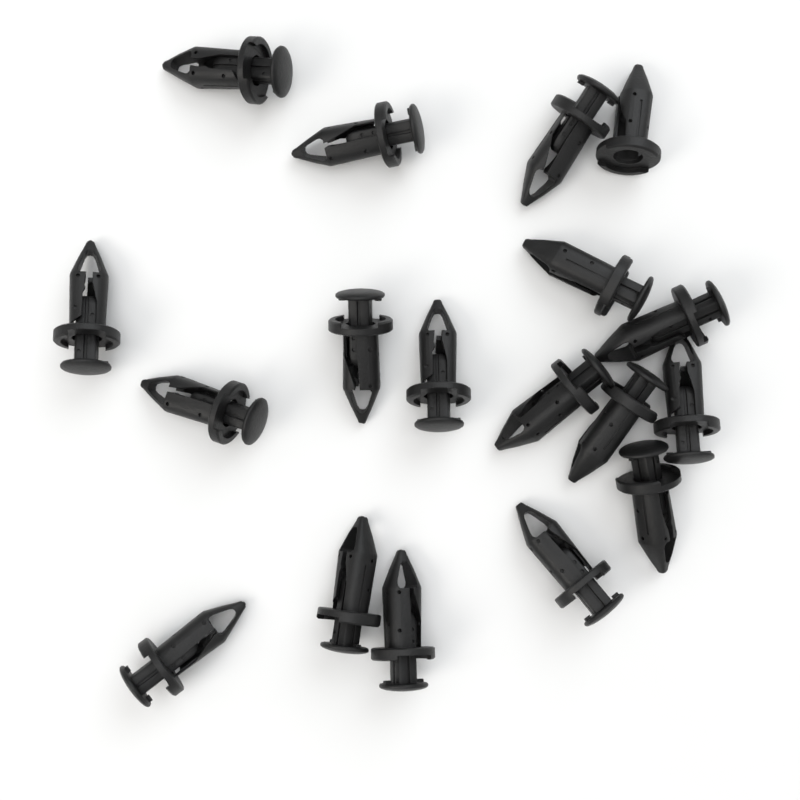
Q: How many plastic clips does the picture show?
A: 18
